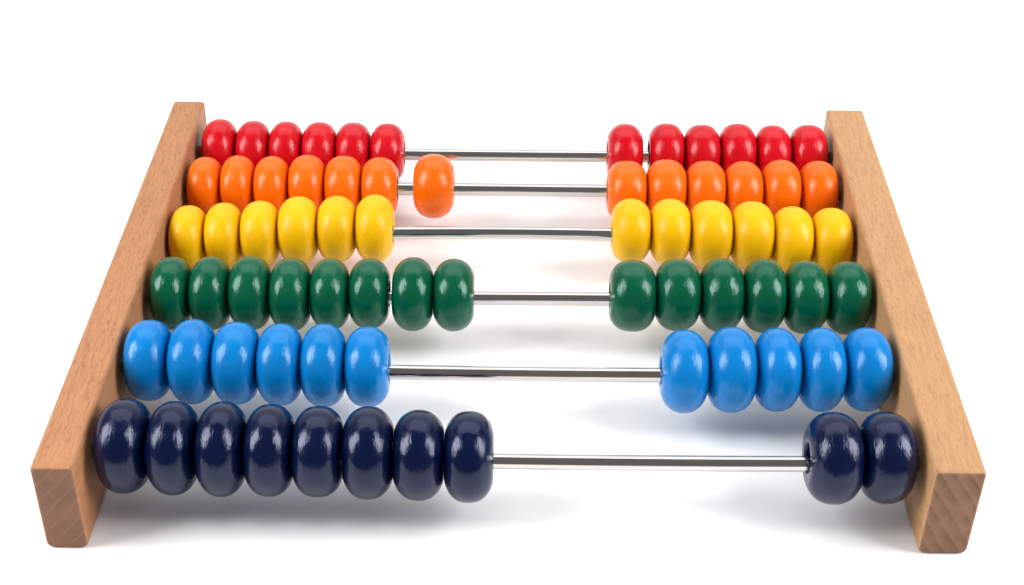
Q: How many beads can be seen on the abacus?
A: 72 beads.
